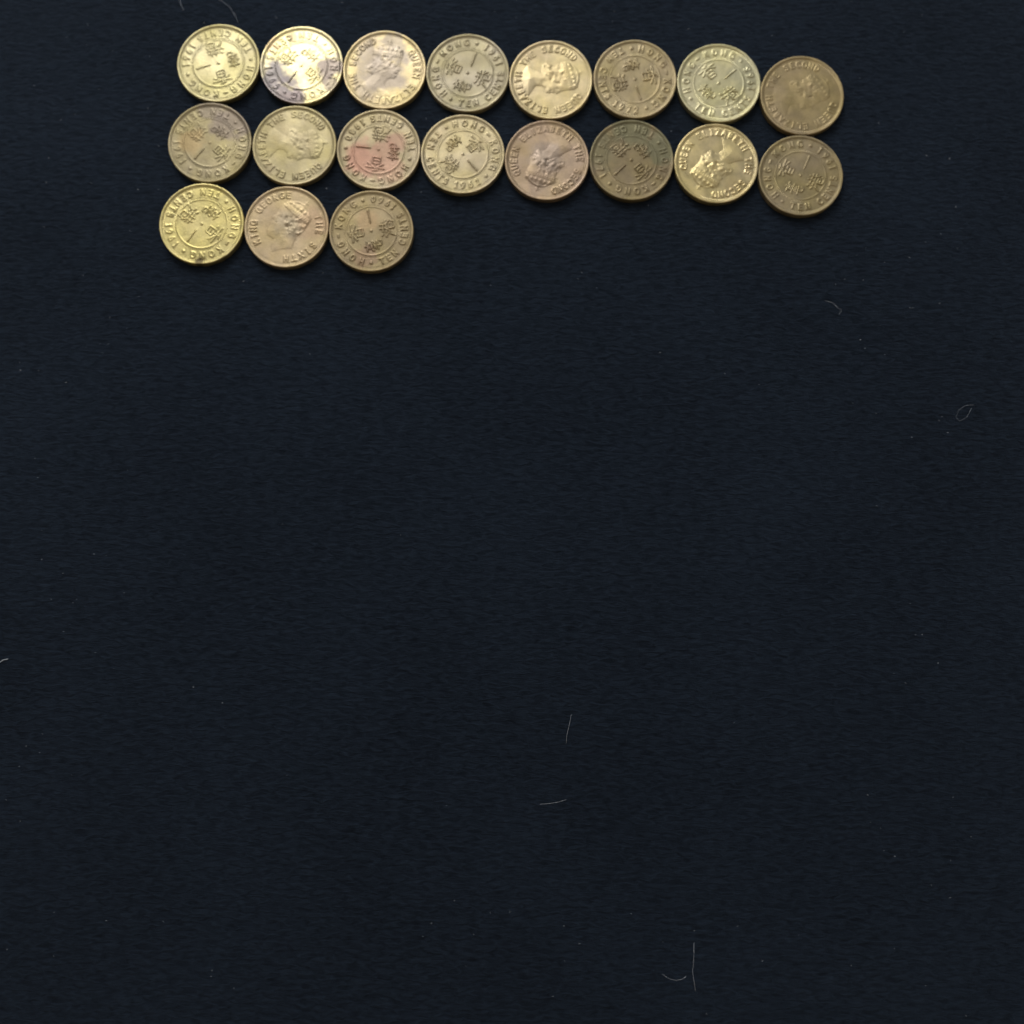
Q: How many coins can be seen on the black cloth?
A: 19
